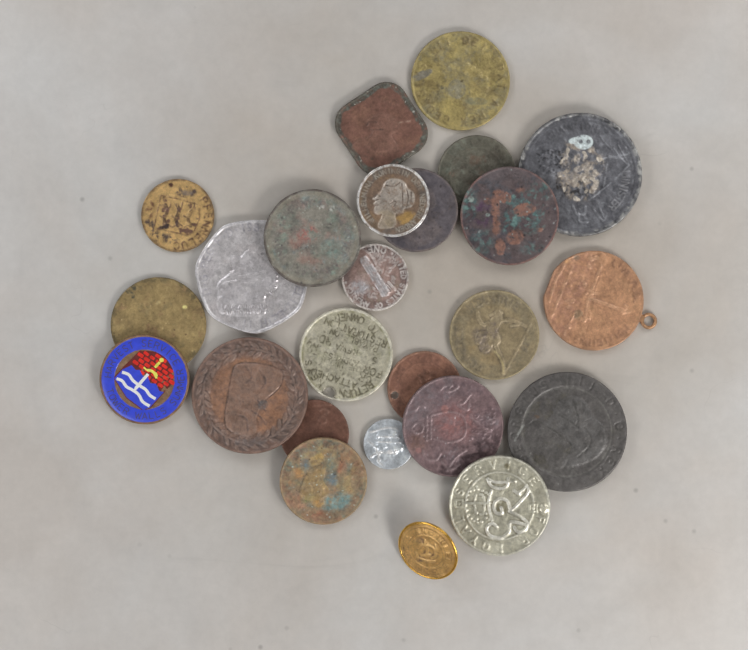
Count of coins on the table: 22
